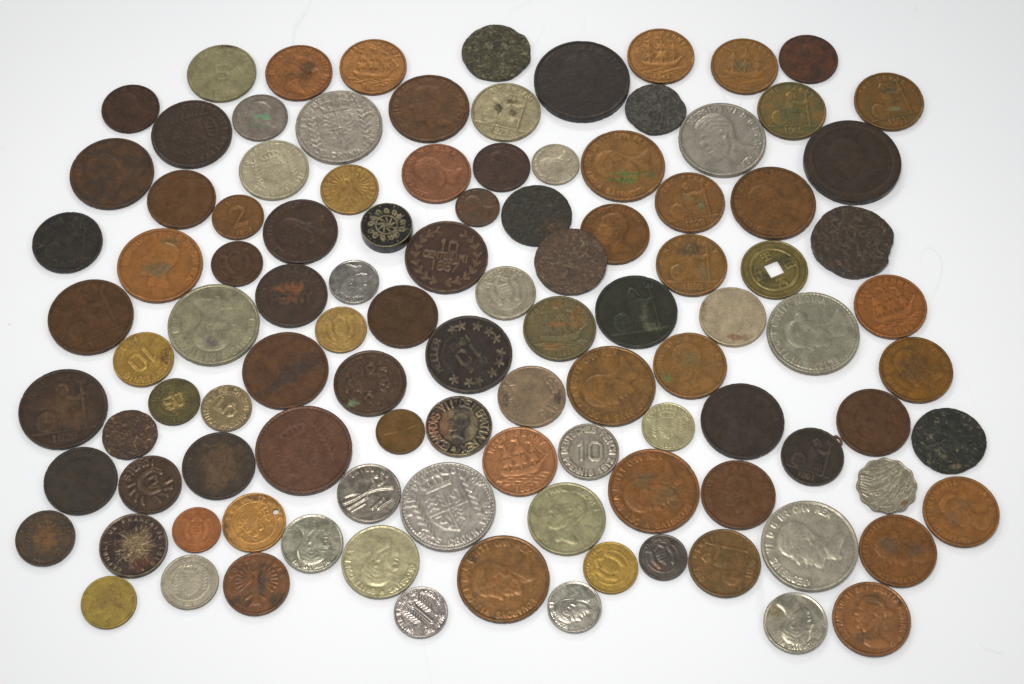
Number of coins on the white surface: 106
